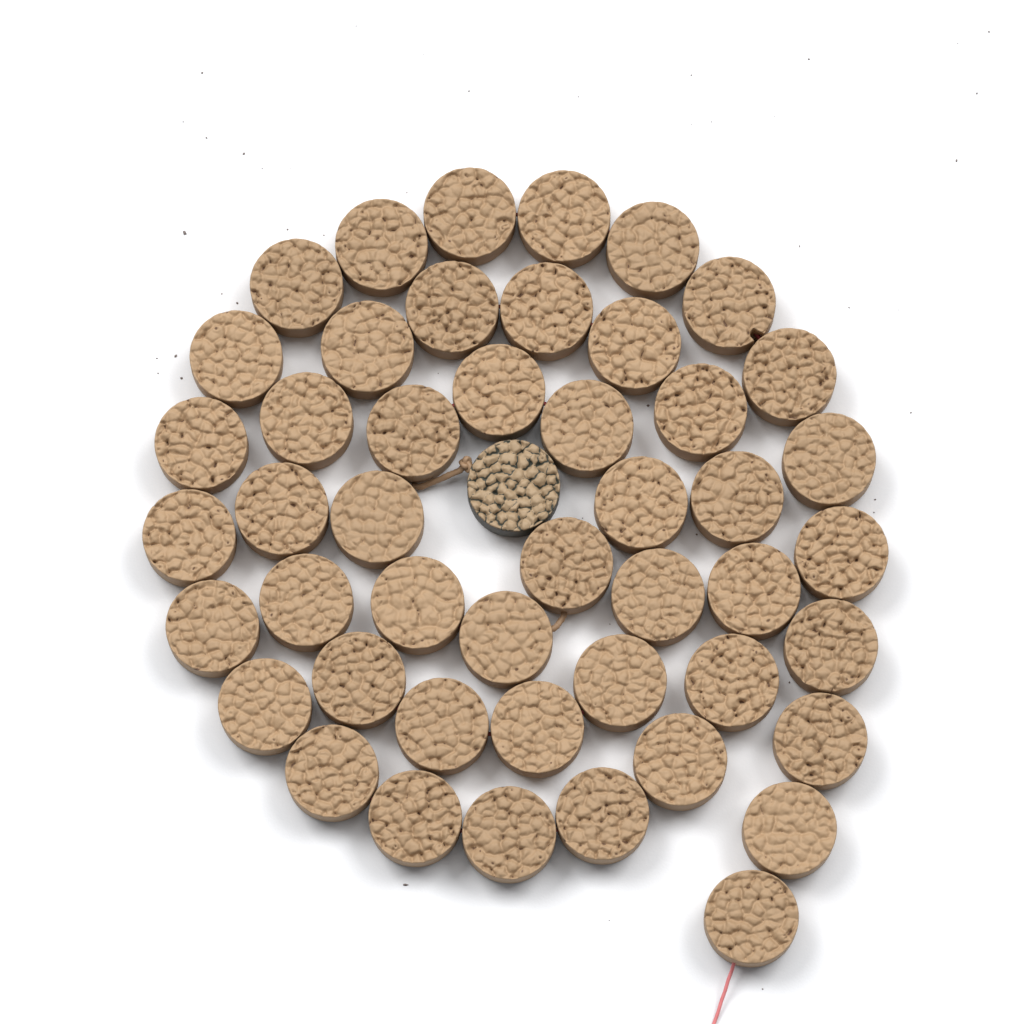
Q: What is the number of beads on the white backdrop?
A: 48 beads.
